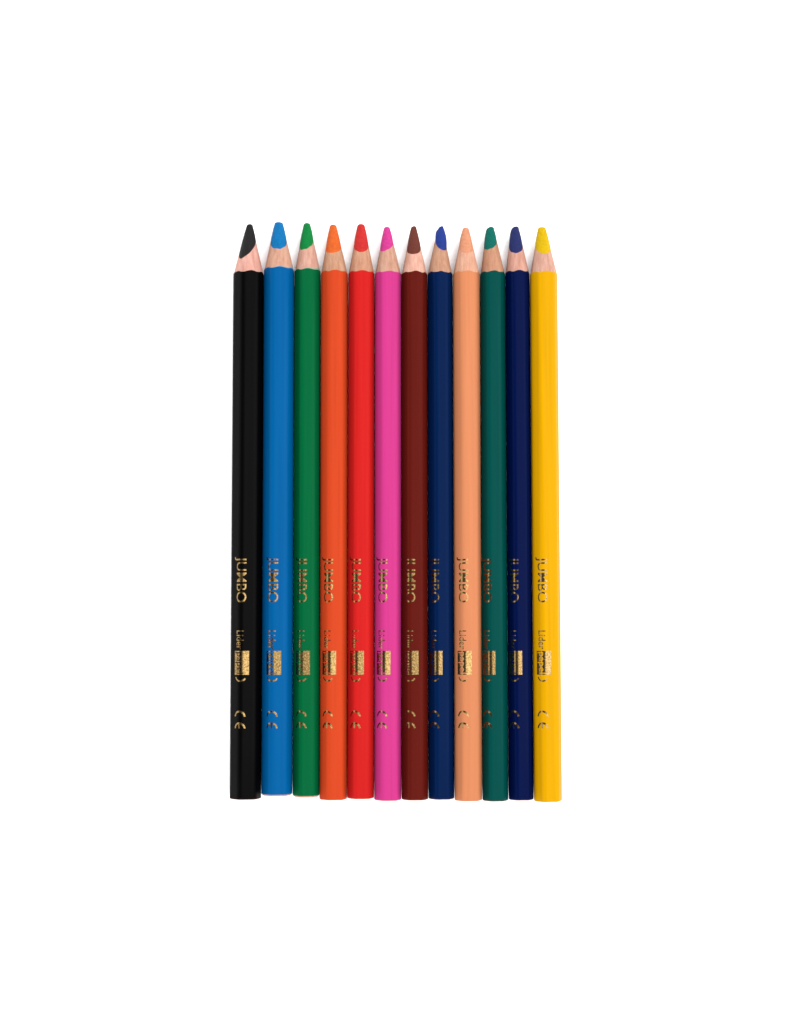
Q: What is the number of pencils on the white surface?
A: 12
